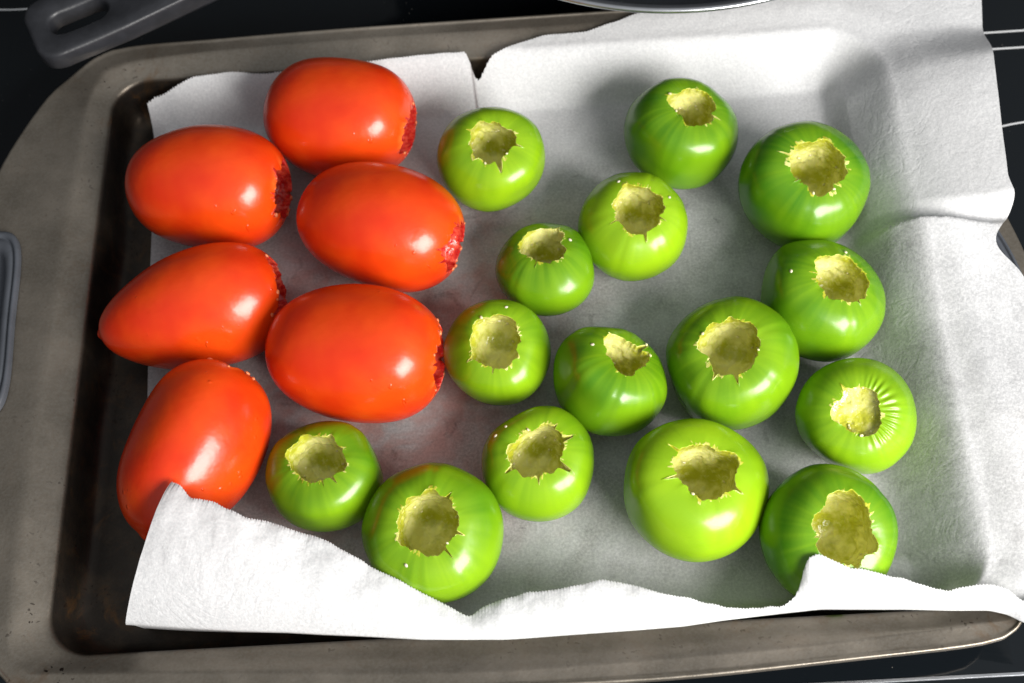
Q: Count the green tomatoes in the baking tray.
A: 15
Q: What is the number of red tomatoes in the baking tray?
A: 6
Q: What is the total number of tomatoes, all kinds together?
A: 21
